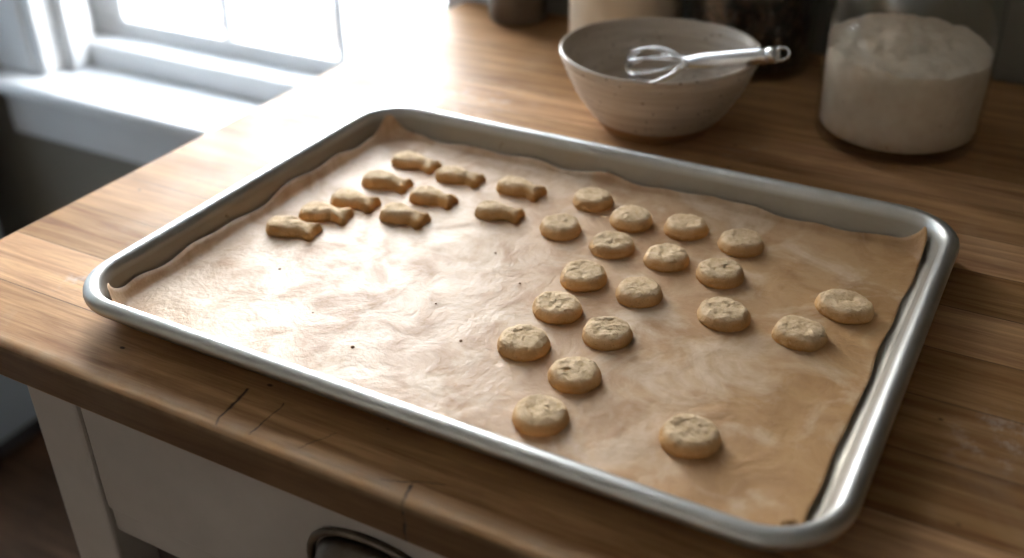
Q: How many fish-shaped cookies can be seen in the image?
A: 10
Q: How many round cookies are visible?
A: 19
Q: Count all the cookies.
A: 29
